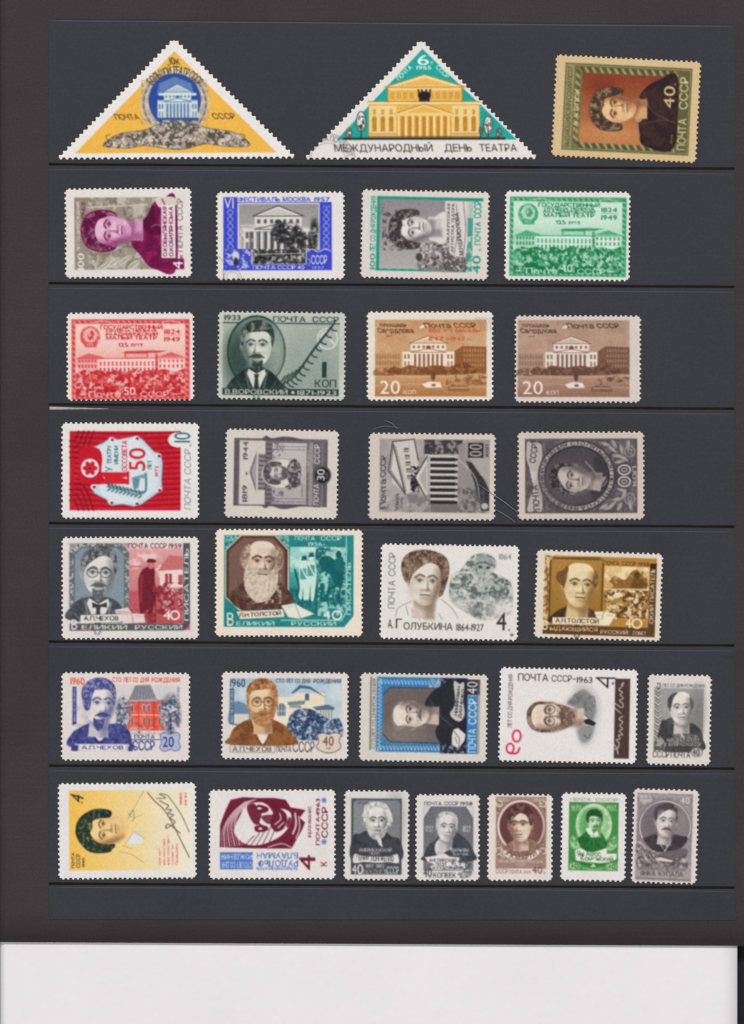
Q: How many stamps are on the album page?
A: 31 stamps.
